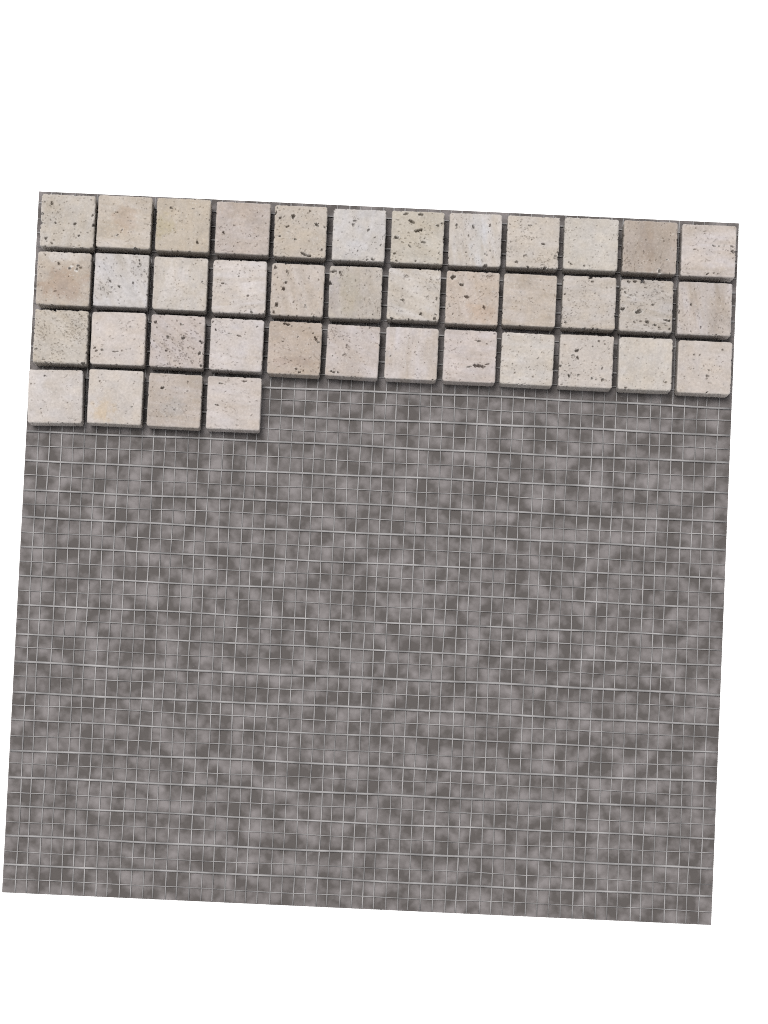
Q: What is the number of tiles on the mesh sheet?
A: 40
